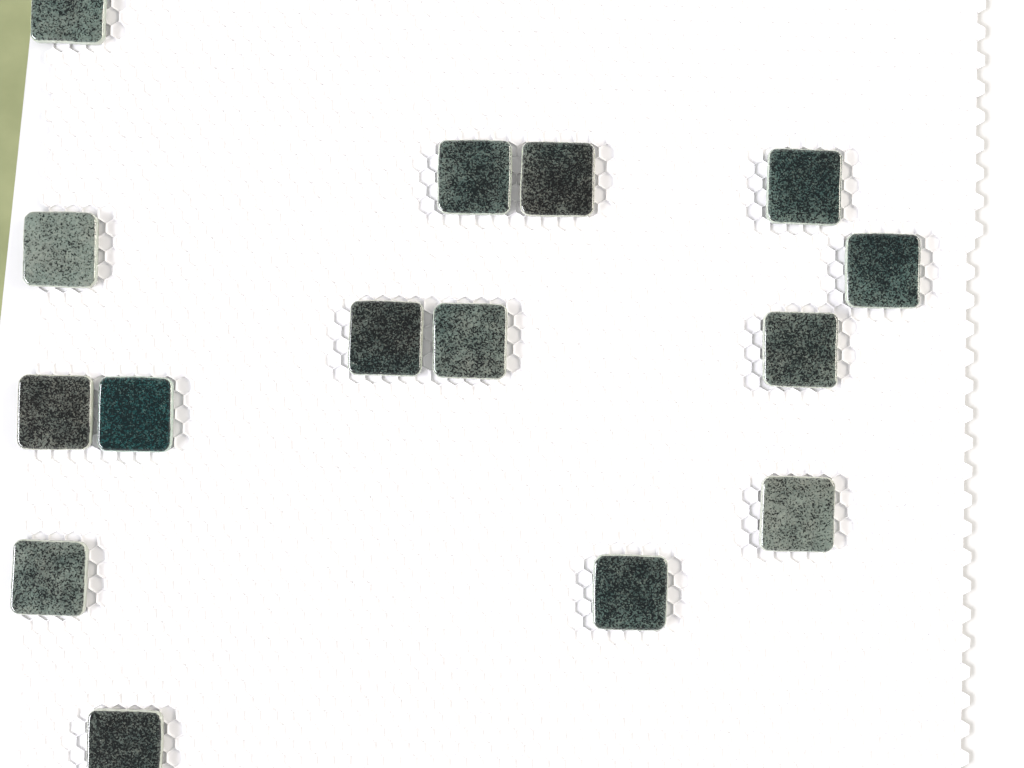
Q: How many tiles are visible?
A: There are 15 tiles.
